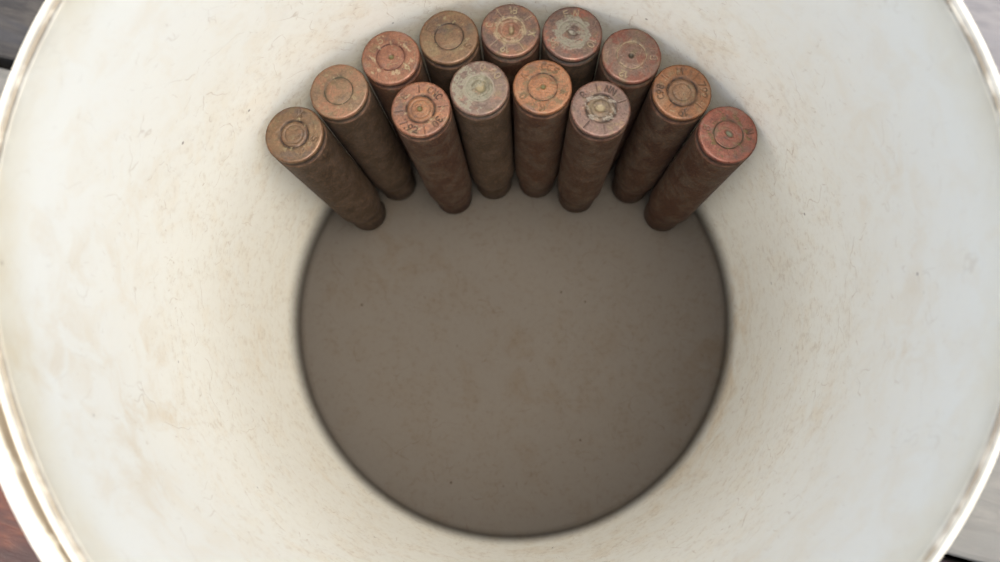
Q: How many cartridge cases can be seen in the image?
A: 13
